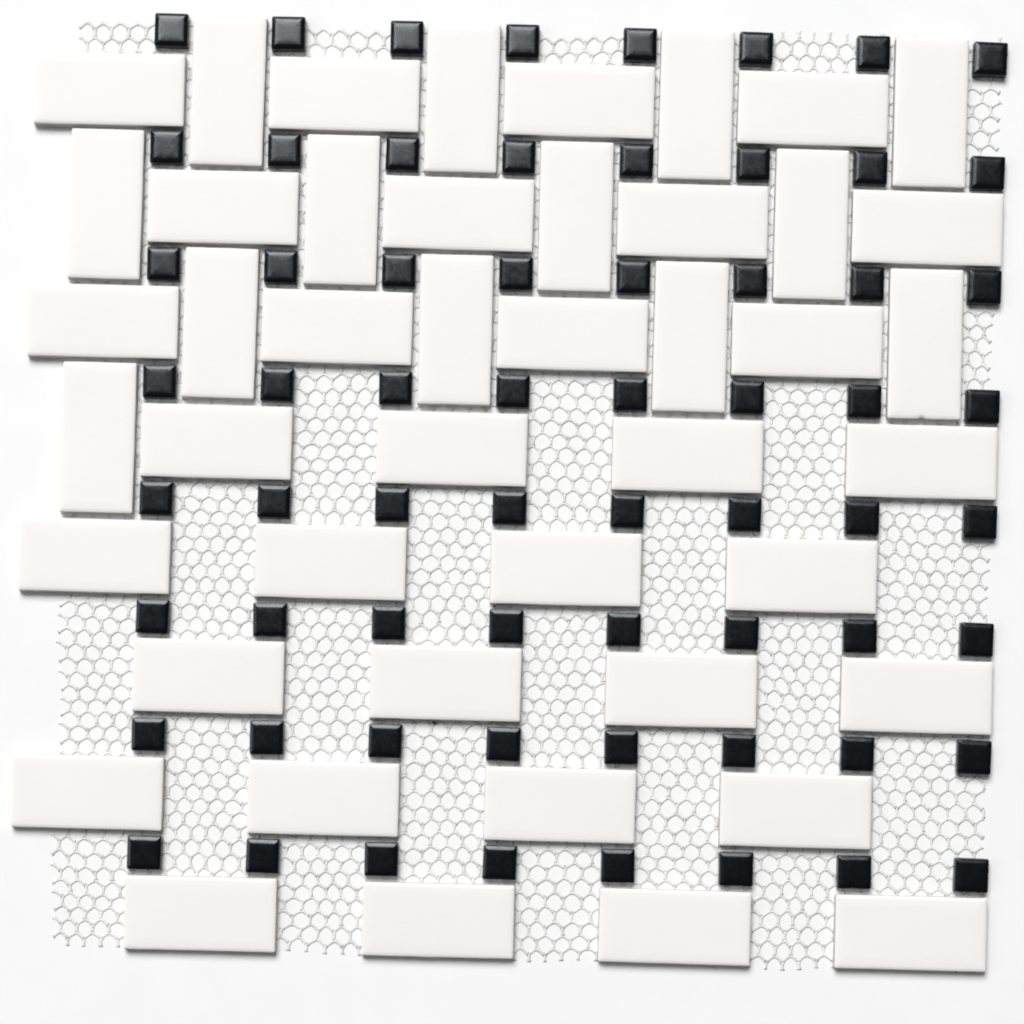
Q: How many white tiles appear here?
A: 45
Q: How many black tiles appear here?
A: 64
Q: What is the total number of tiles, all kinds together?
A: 109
